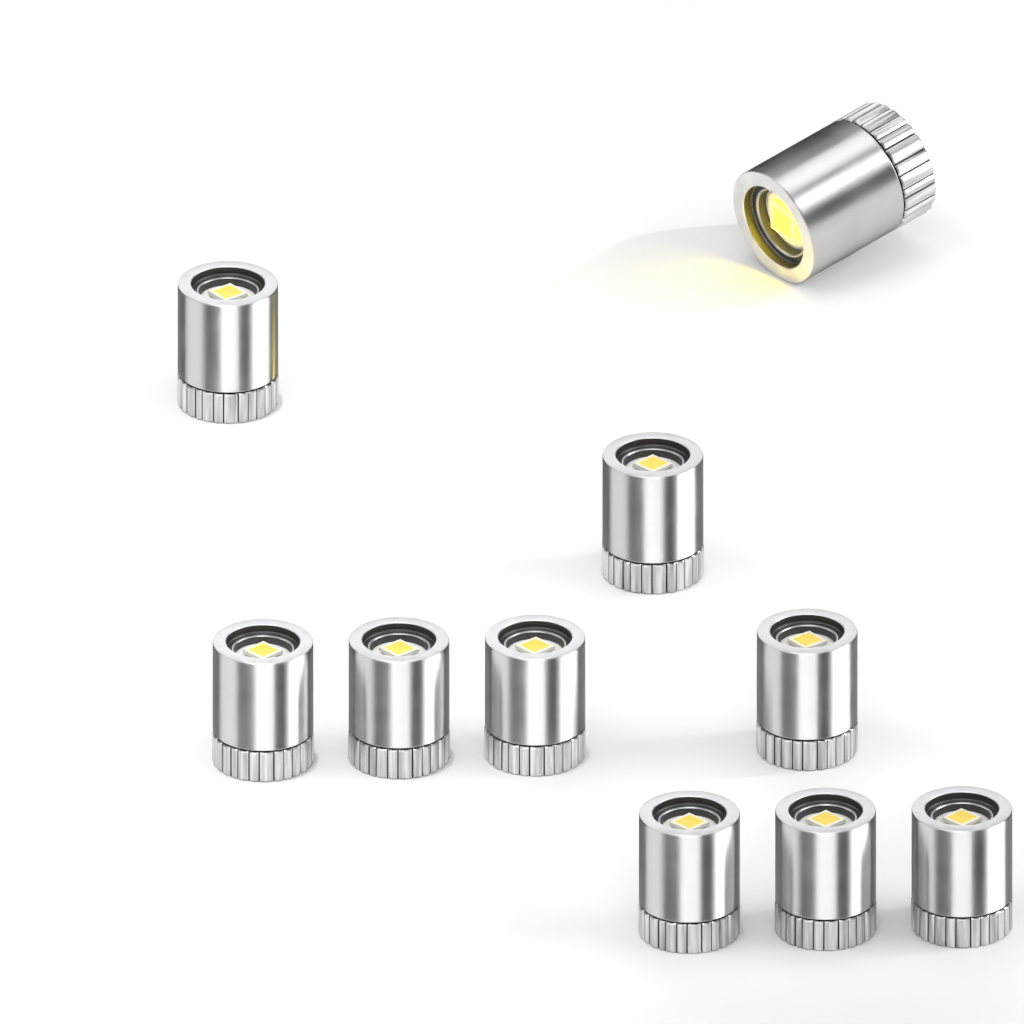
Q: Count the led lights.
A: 10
